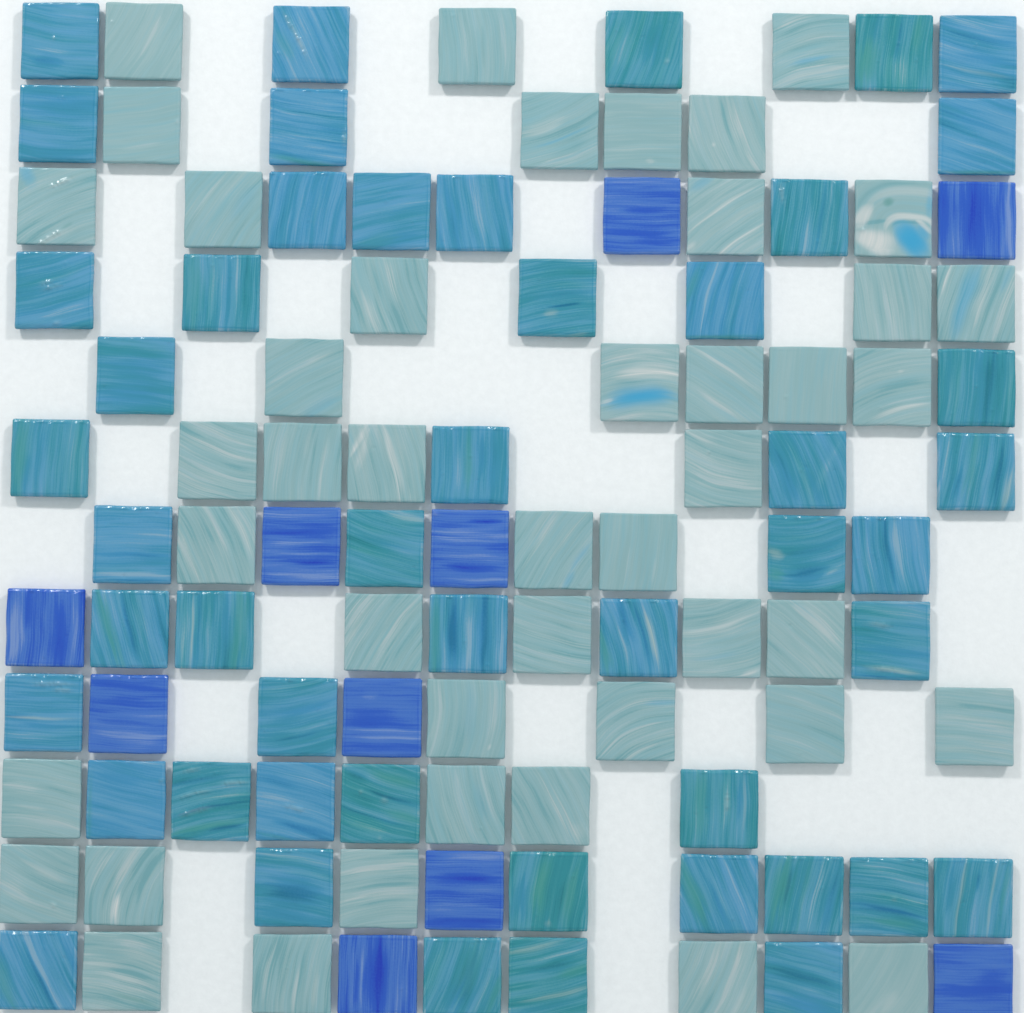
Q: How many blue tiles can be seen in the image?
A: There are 10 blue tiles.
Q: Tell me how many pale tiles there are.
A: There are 44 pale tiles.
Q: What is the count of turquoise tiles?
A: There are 48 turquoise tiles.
